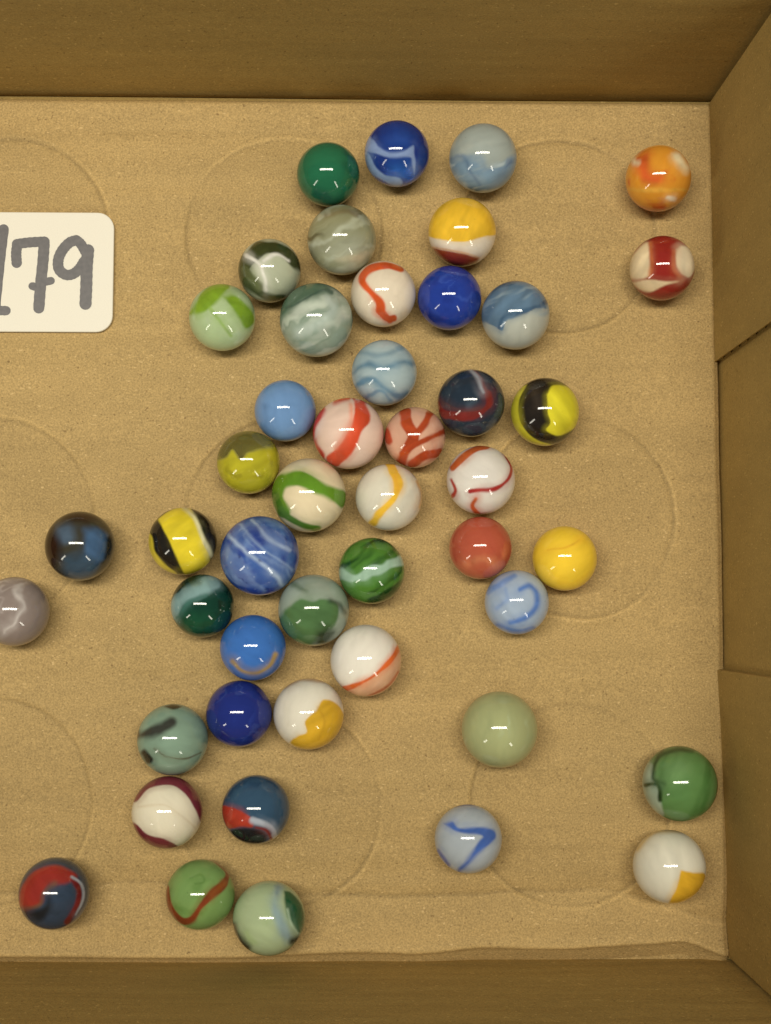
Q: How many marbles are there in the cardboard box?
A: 47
